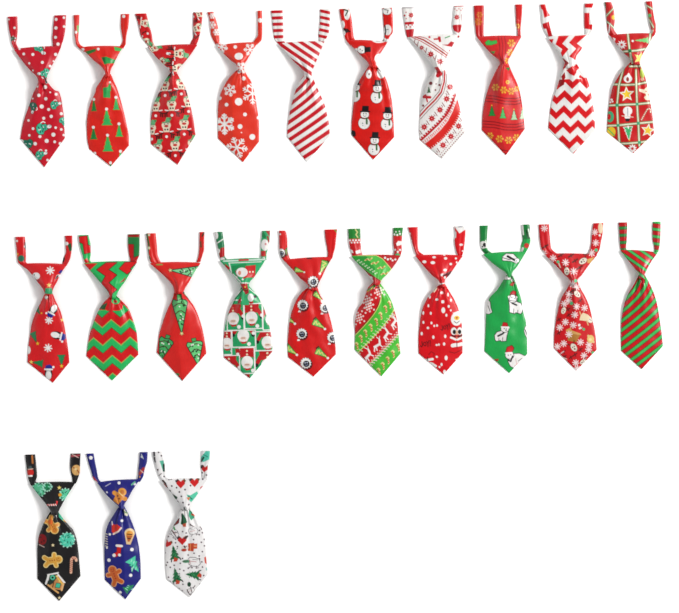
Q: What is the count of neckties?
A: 23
